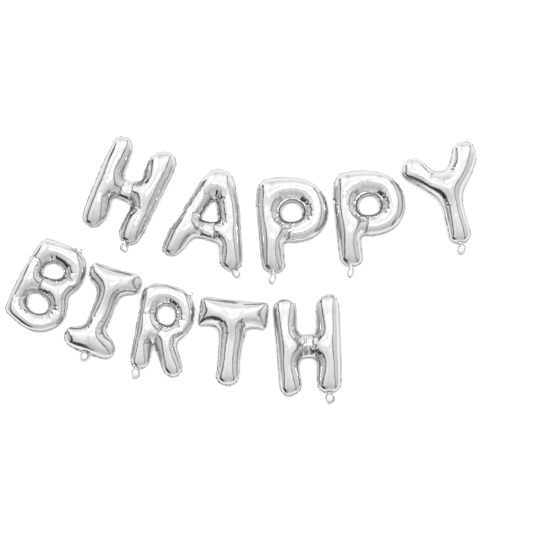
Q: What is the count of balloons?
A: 10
